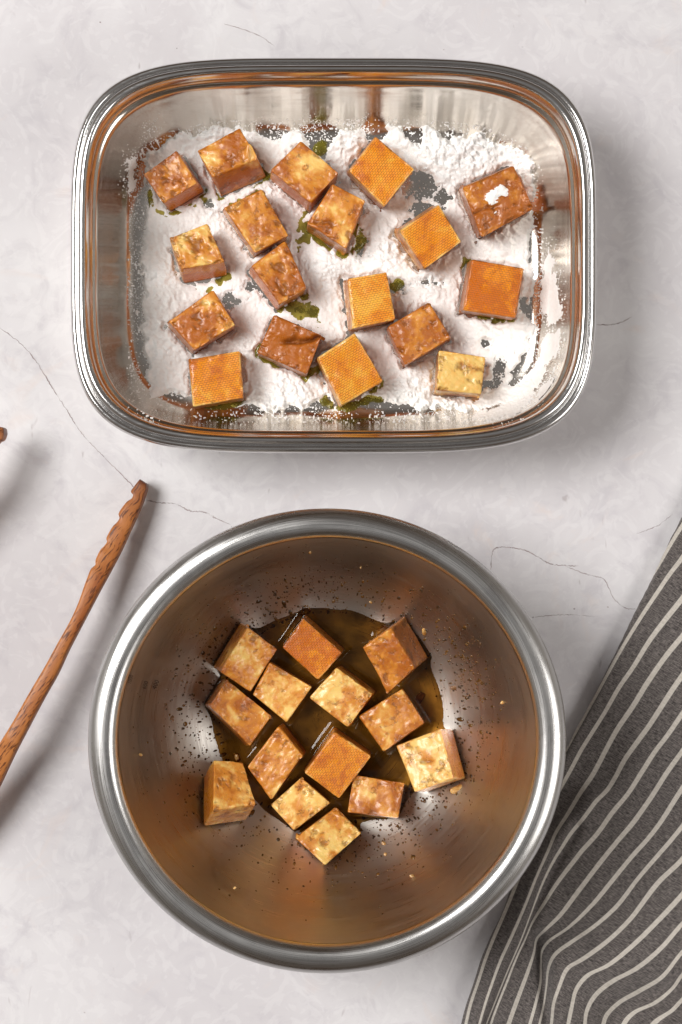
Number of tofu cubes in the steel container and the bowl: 32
